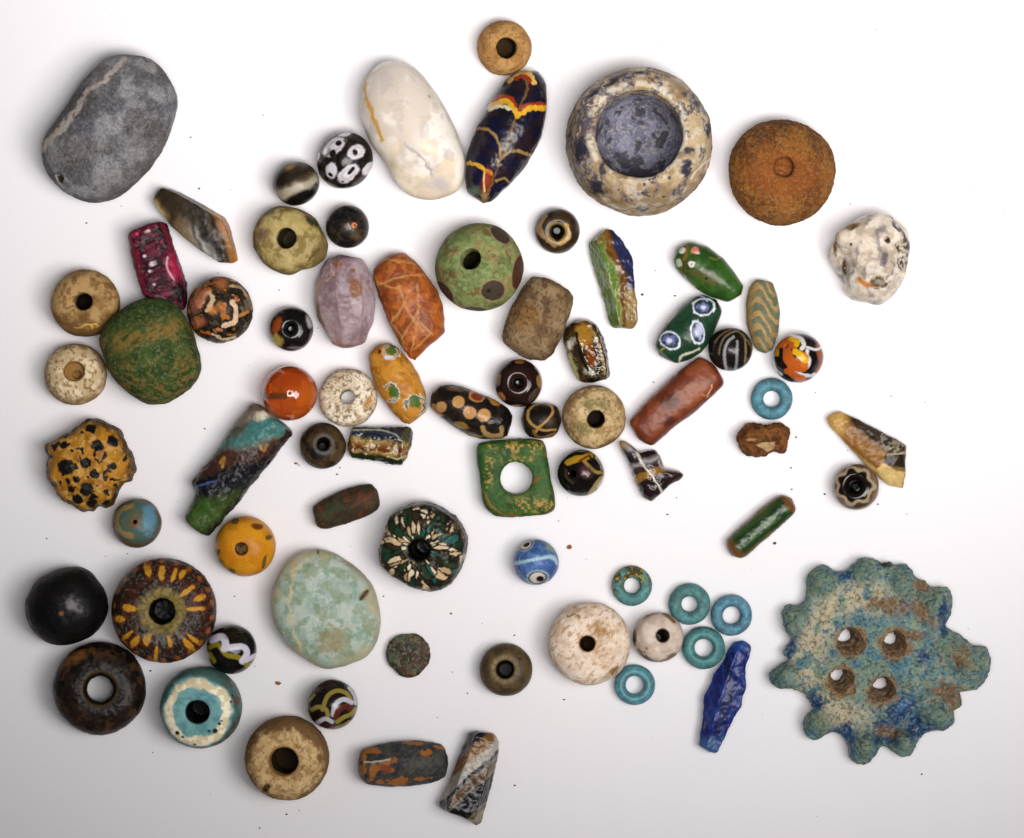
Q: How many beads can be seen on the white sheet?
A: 74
